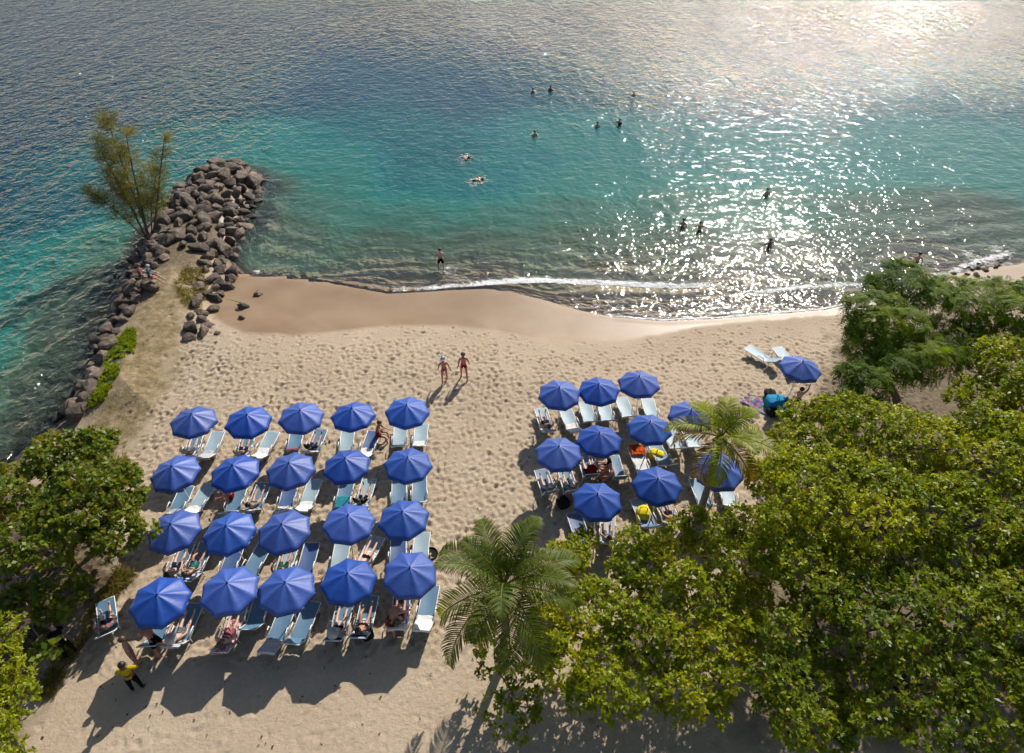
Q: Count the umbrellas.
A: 31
